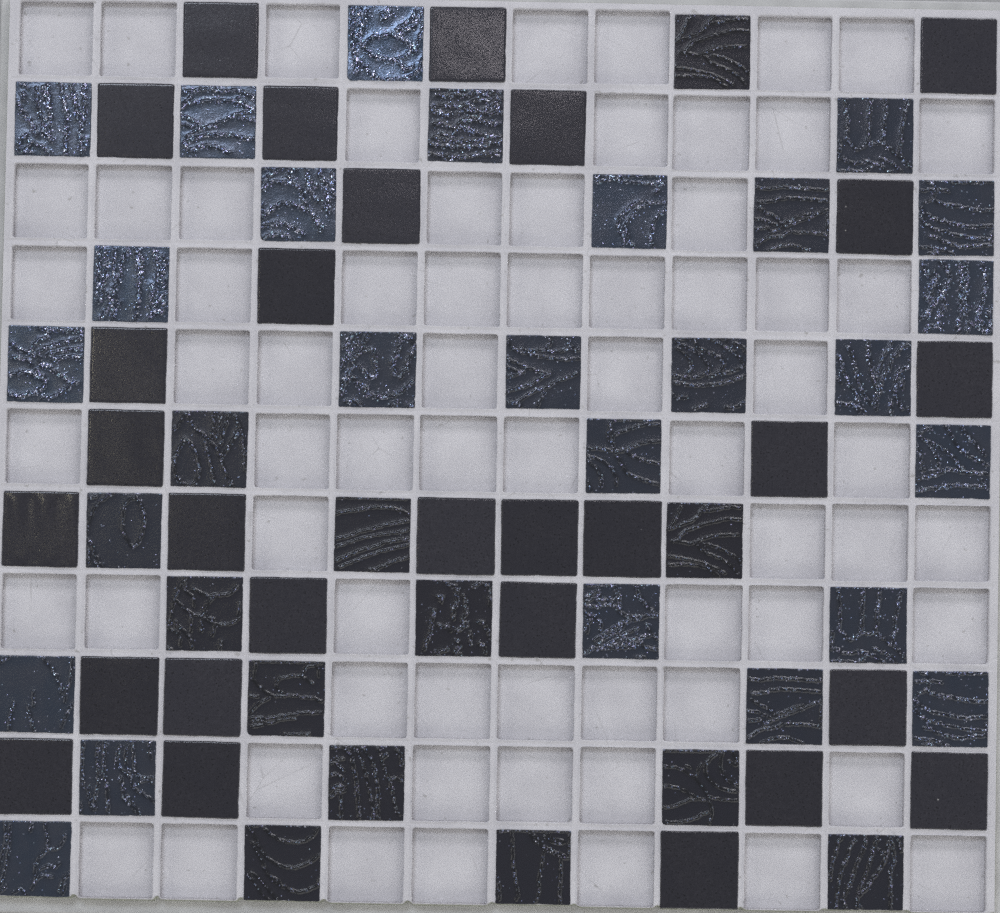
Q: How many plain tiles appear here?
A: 28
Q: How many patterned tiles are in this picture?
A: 38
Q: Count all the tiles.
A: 66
